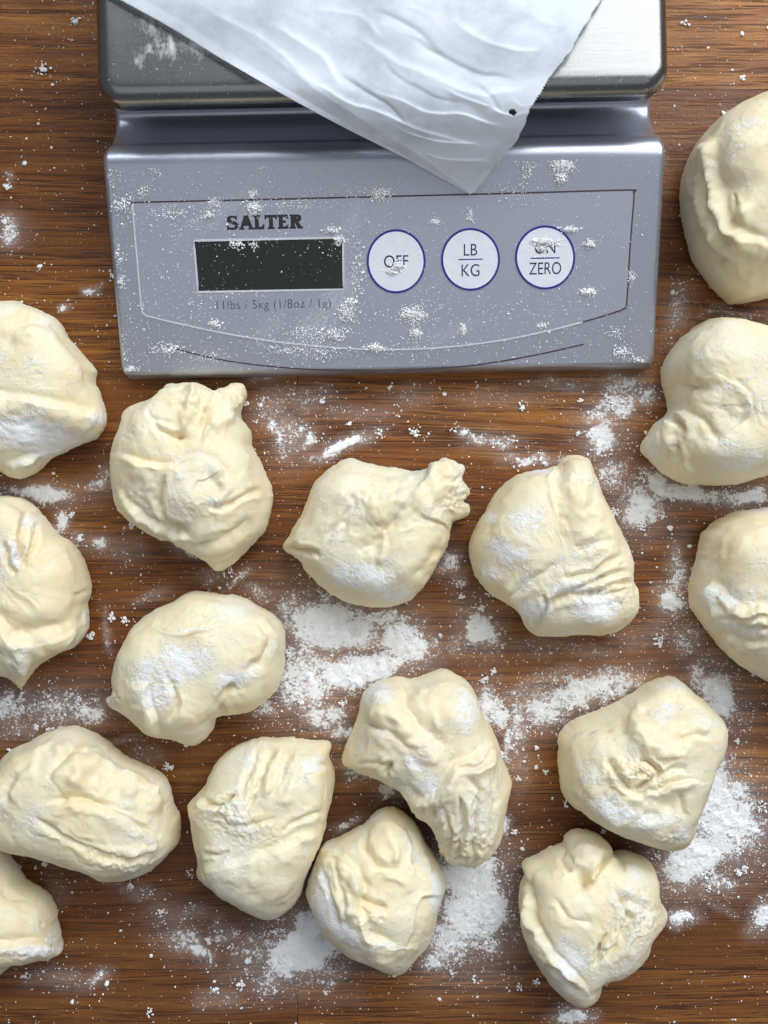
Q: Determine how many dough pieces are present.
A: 16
